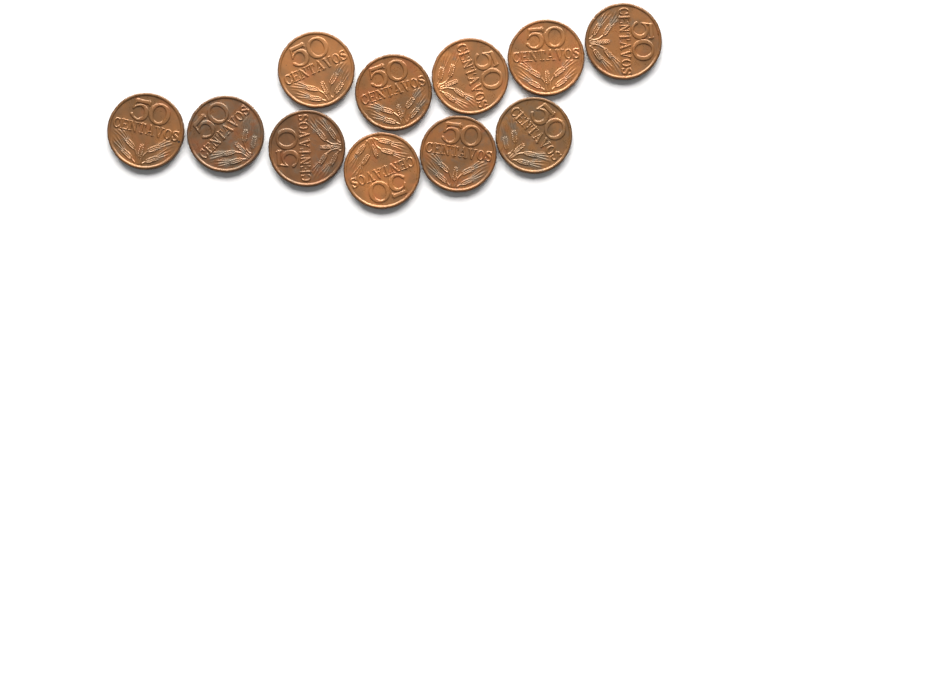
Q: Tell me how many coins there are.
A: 11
